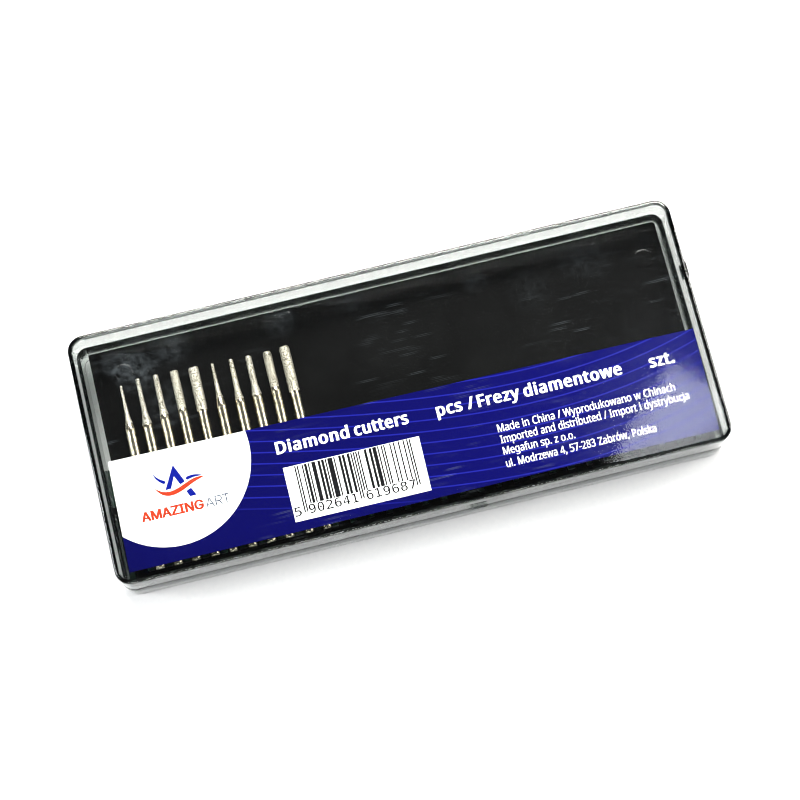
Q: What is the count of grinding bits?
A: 10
